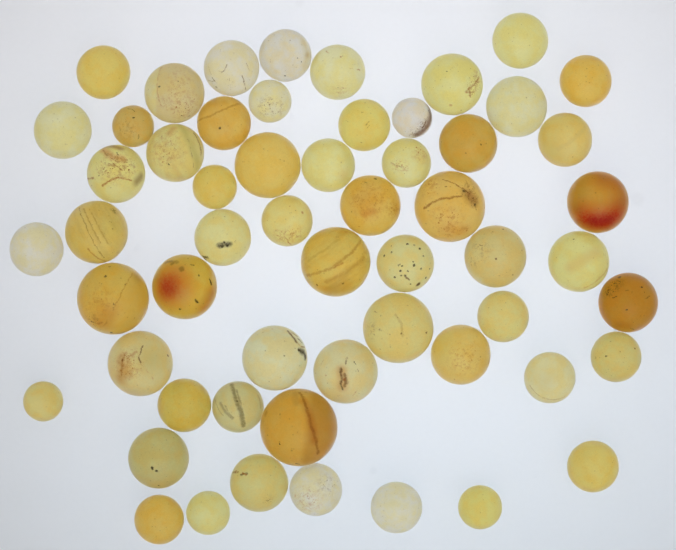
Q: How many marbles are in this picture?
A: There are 57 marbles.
